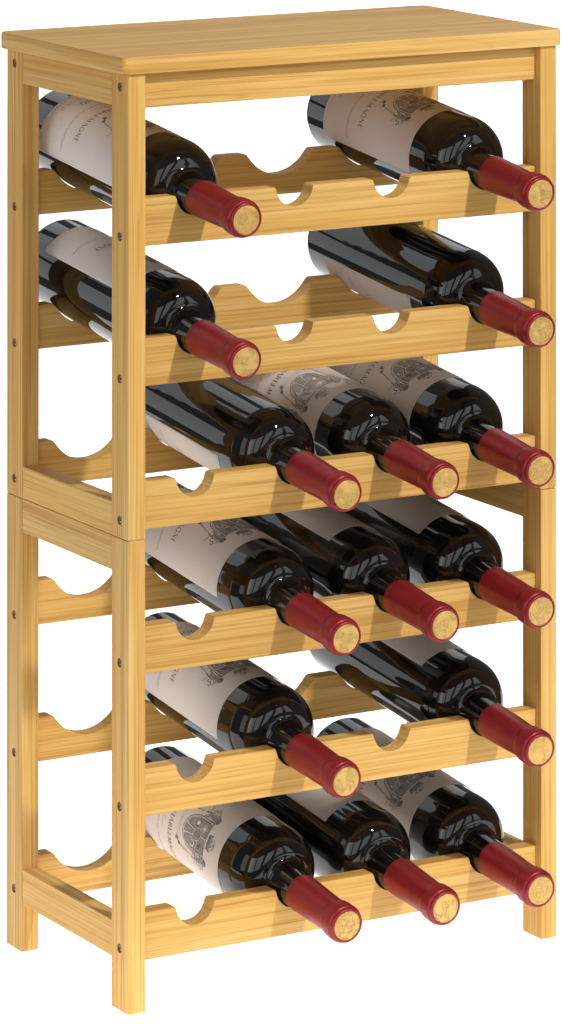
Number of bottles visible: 15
